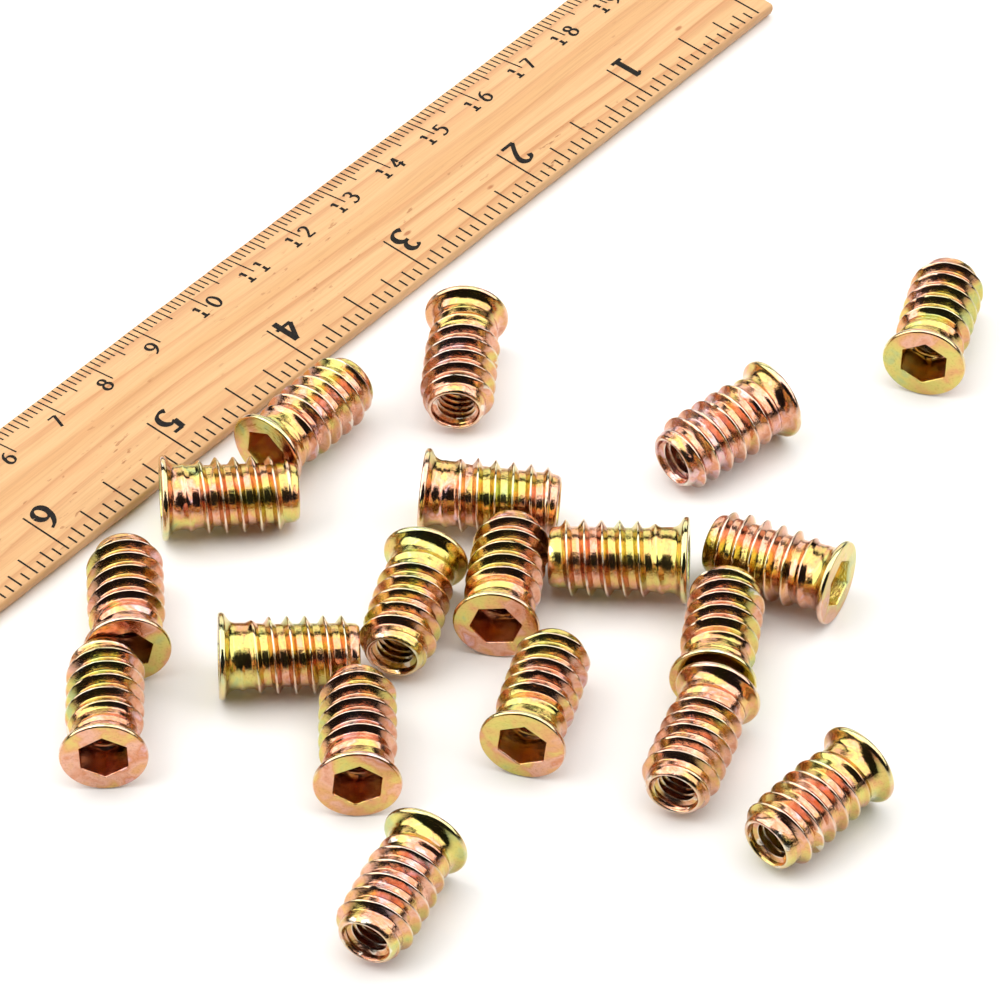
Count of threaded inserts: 19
